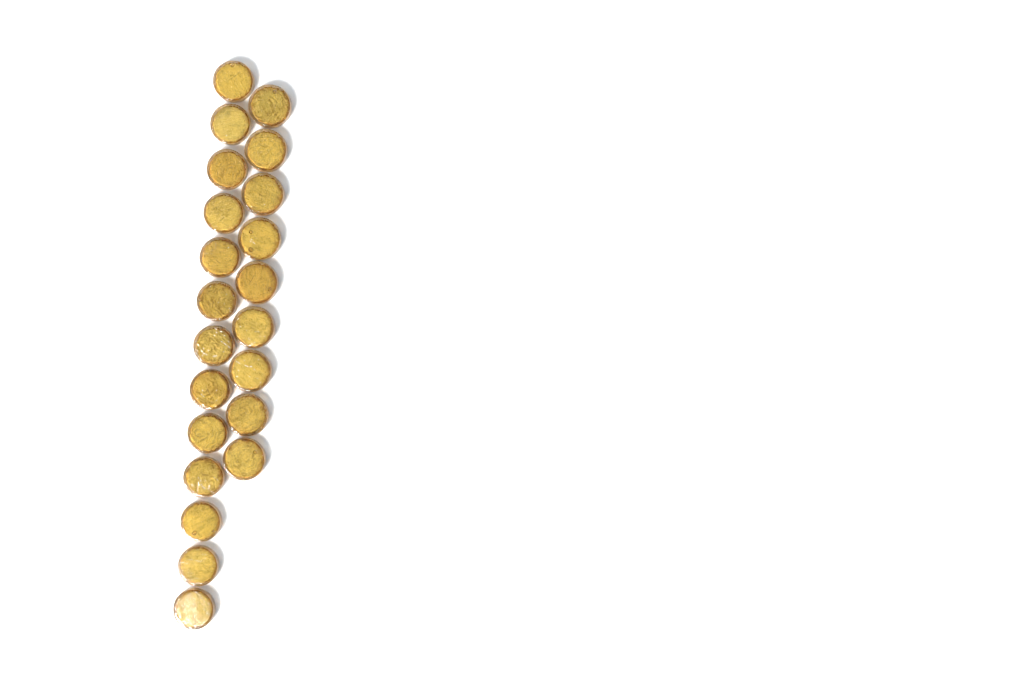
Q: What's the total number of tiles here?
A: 22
